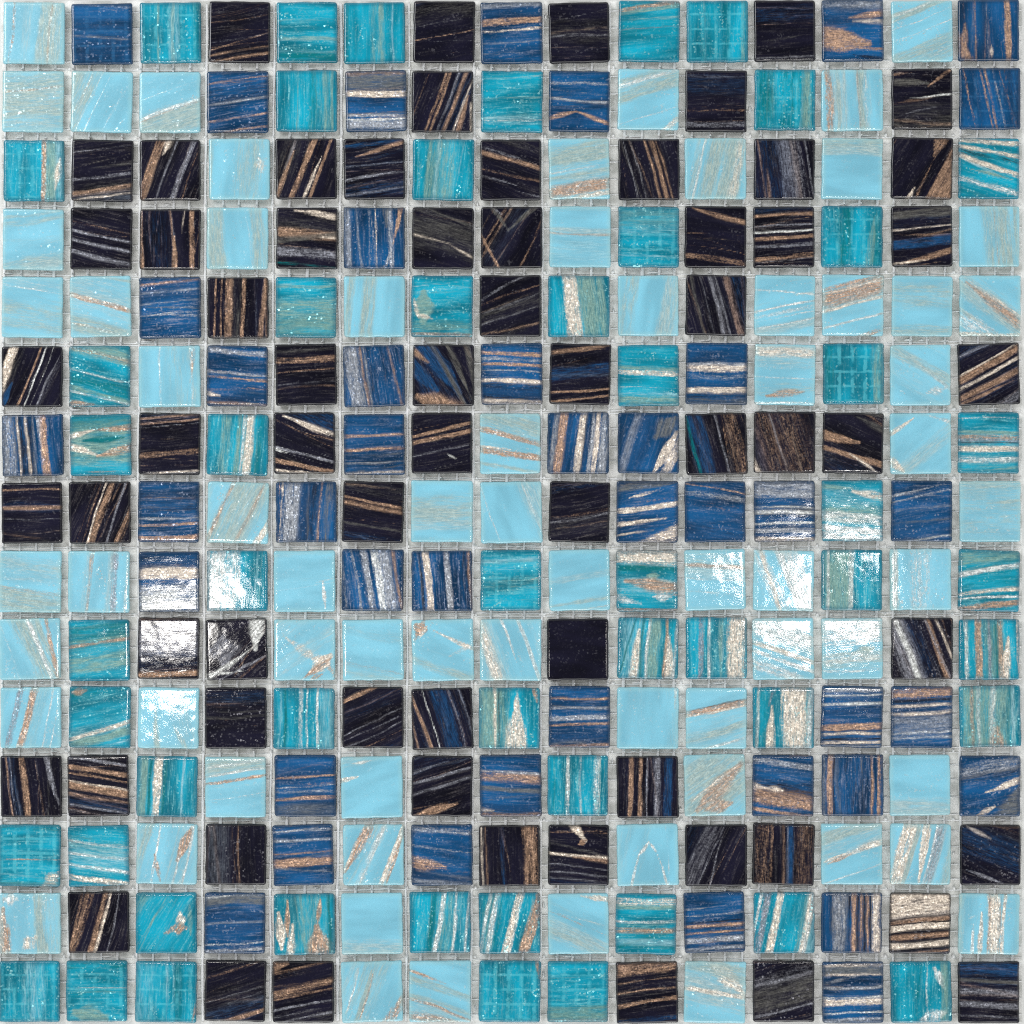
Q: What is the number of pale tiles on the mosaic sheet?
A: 66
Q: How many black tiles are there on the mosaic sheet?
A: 65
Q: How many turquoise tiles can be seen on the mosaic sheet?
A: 53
